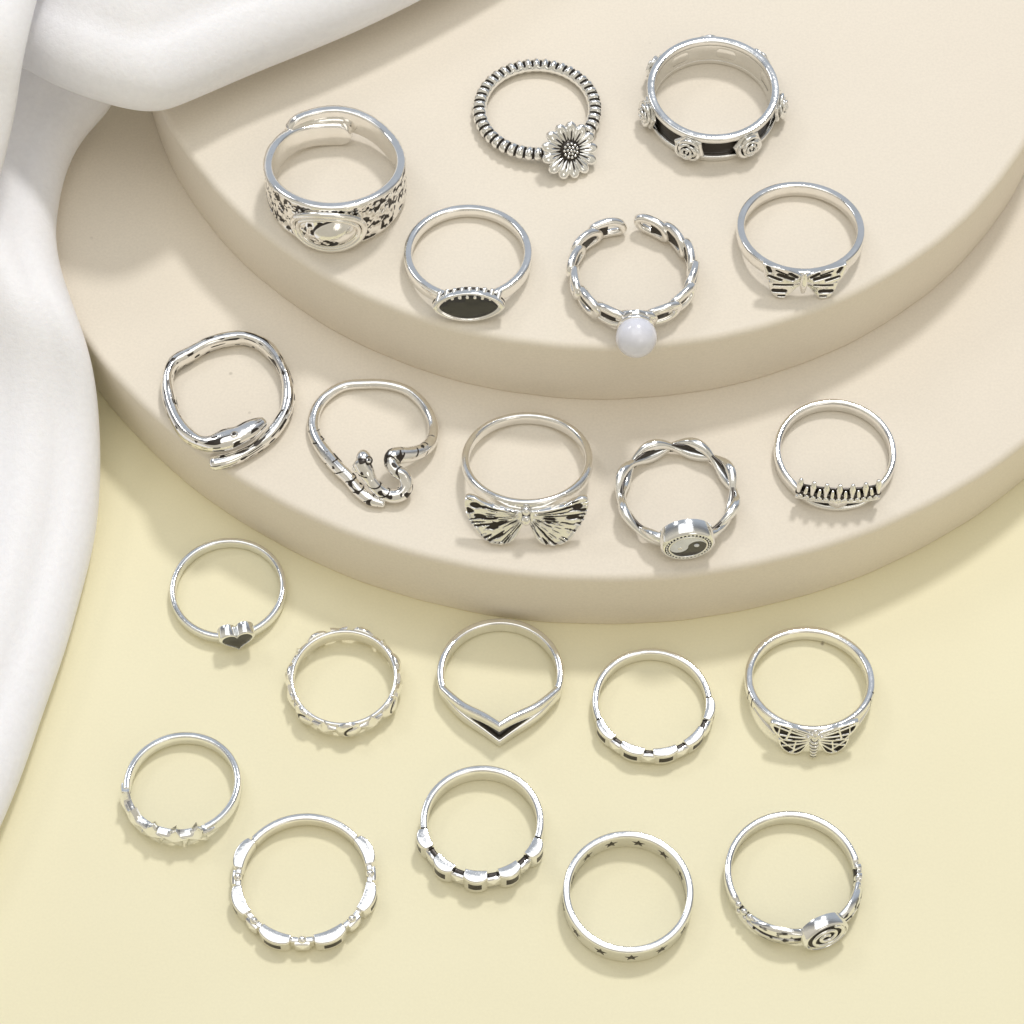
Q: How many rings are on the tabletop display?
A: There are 21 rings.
